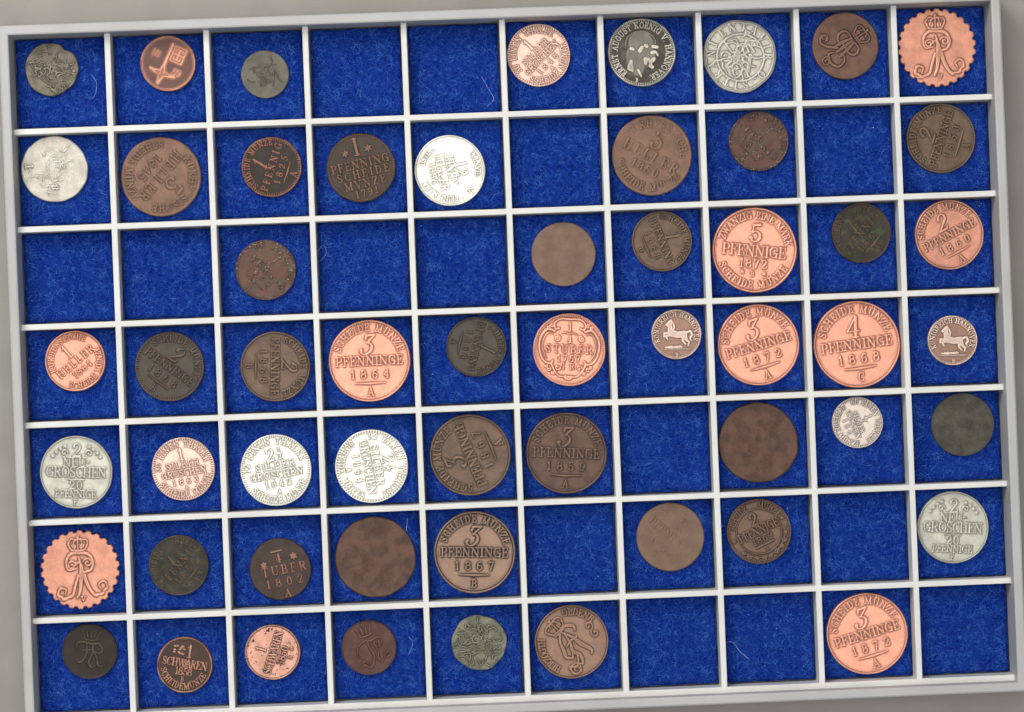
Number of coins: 56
